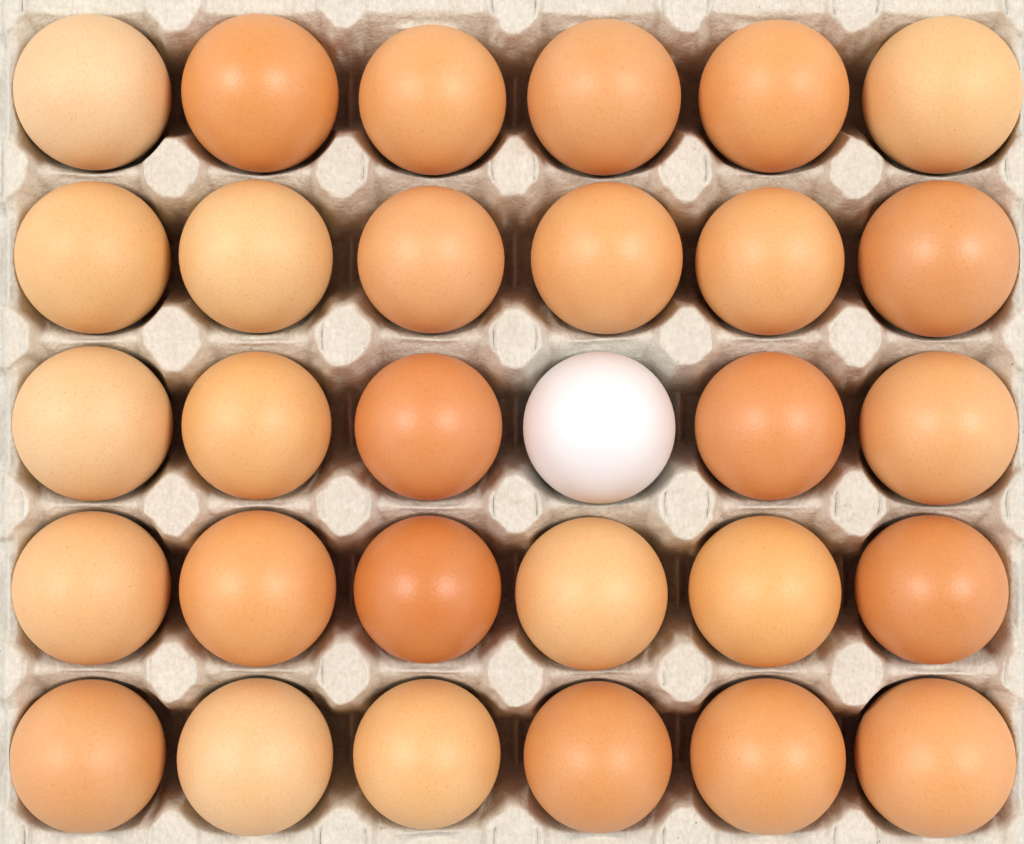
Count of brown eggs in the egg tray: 29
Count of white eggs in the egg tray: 1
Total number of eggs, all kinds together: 30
